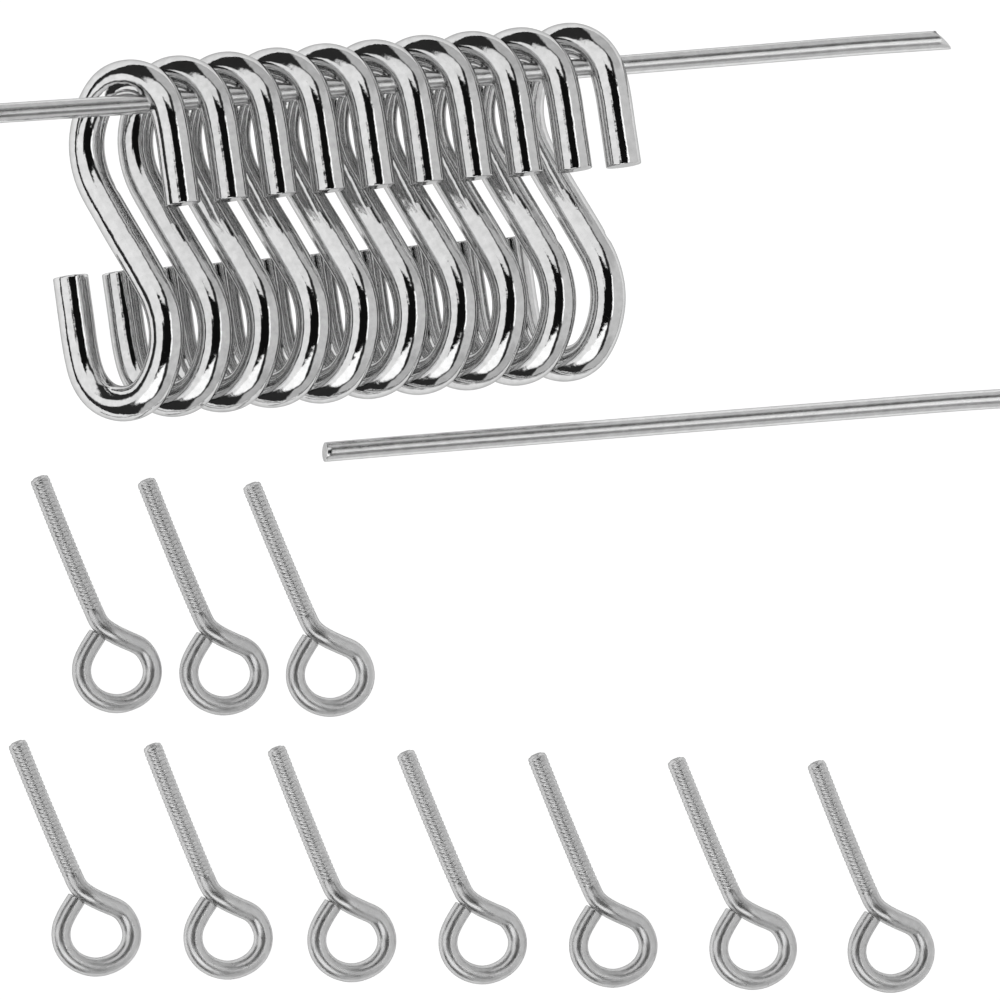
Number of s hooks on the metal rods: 10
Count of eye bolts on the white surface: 10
